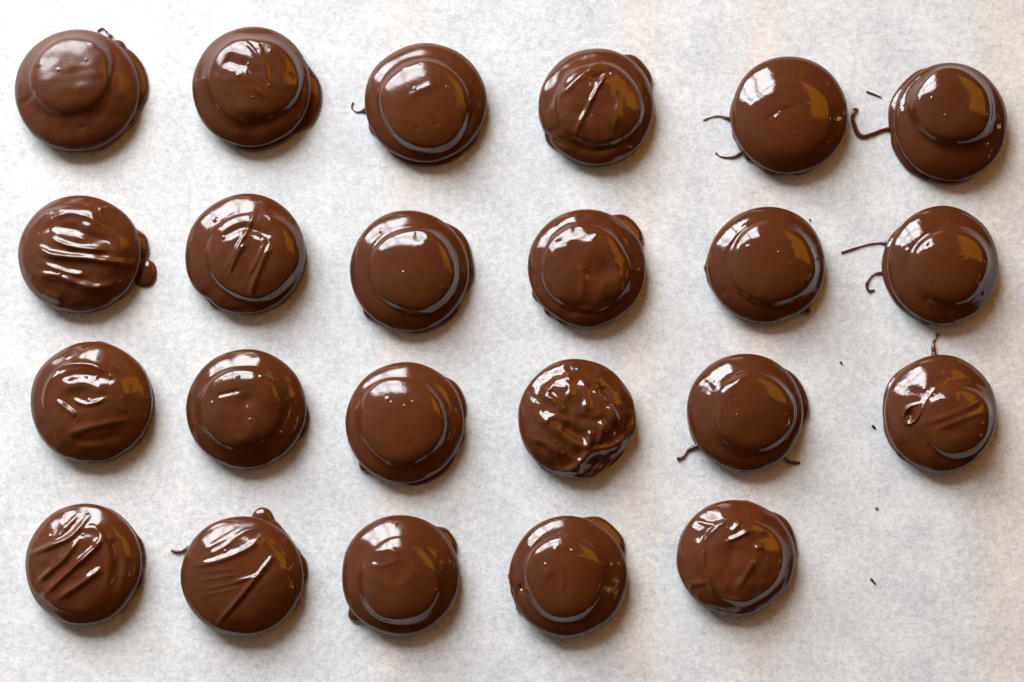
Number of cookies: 23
